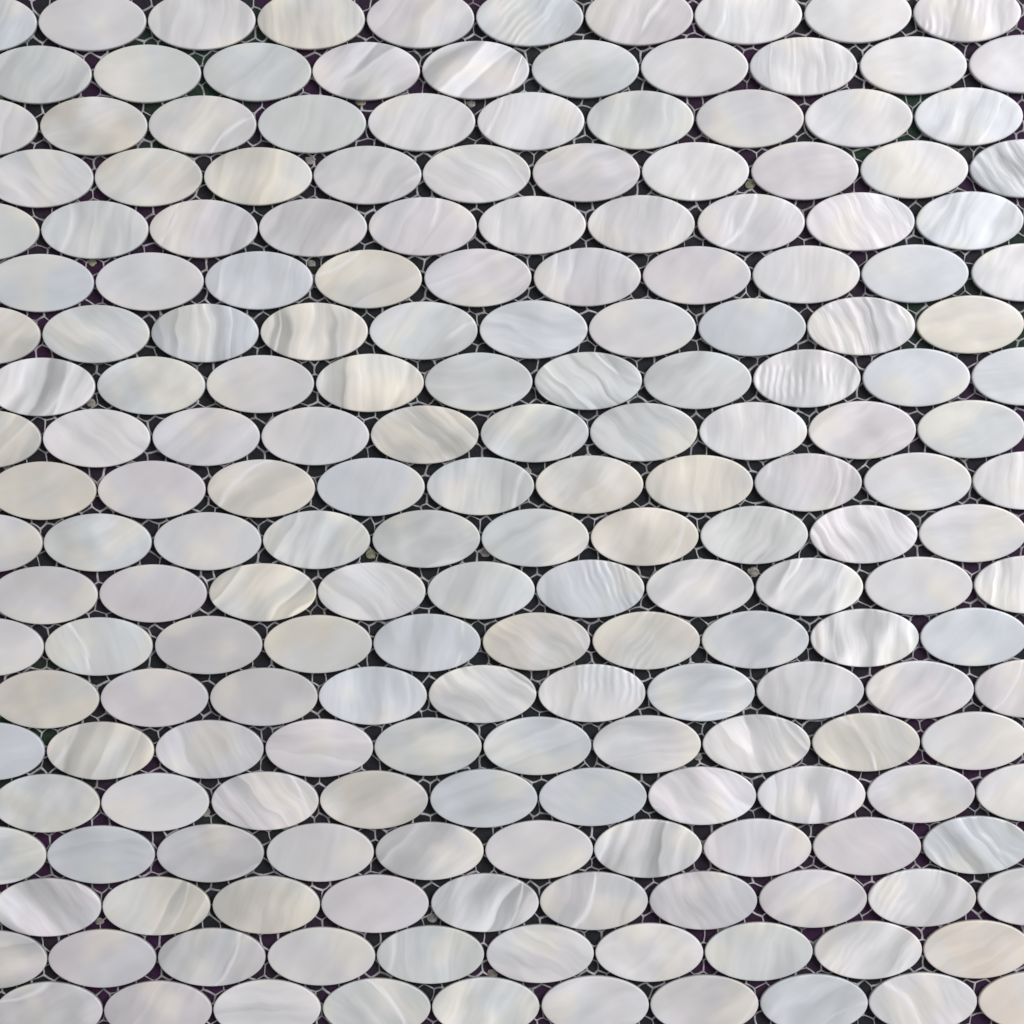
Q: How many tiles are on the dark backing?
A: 200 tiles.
